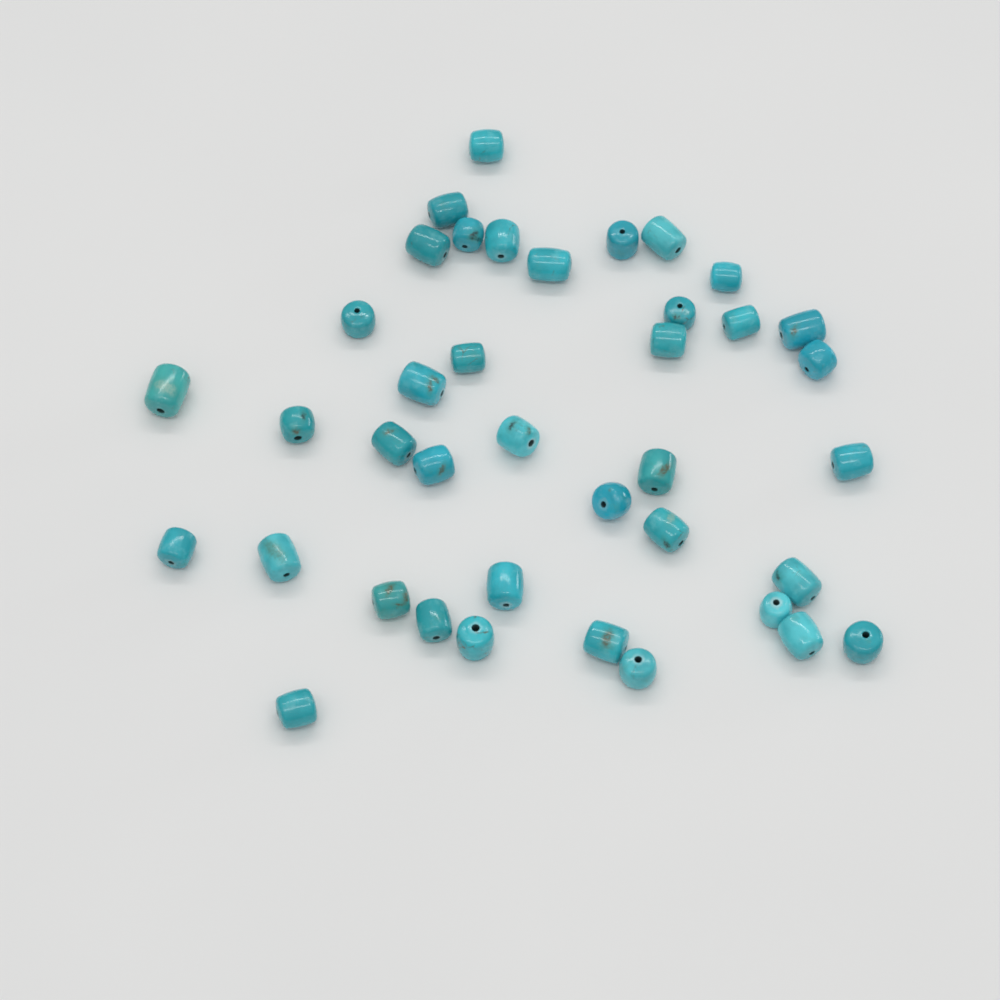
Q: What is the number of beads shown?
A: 39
